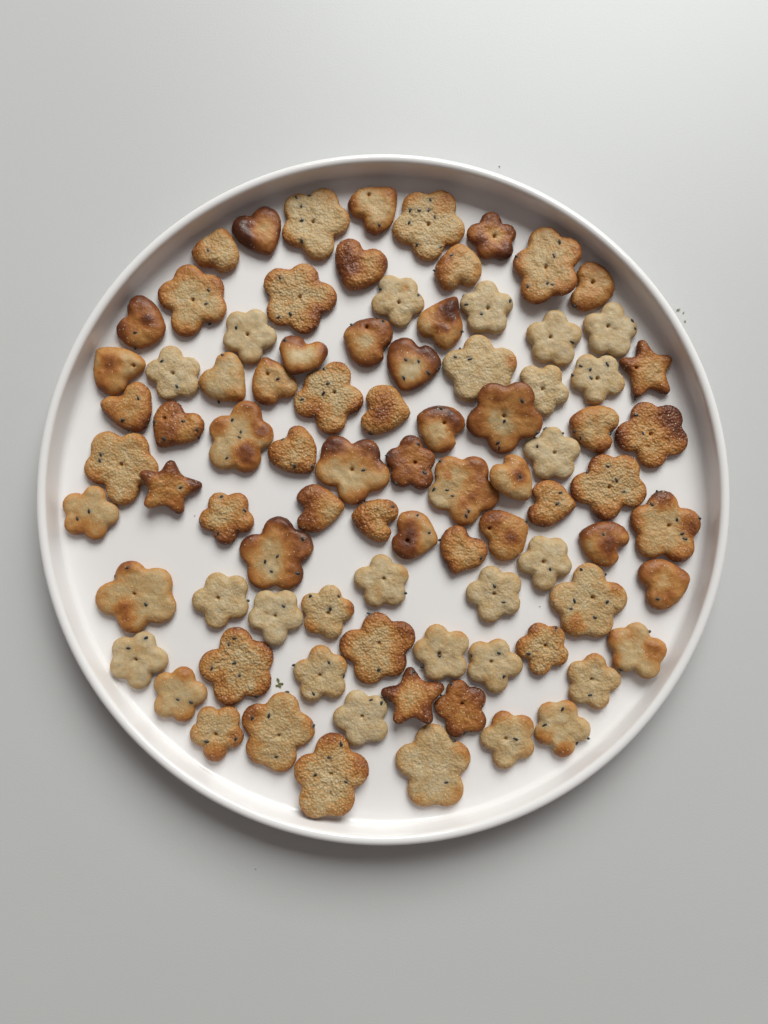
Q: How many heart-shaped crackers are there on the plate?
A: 29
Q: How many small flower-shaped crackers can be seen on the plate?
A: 32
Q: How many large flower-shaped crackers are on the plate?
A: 23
